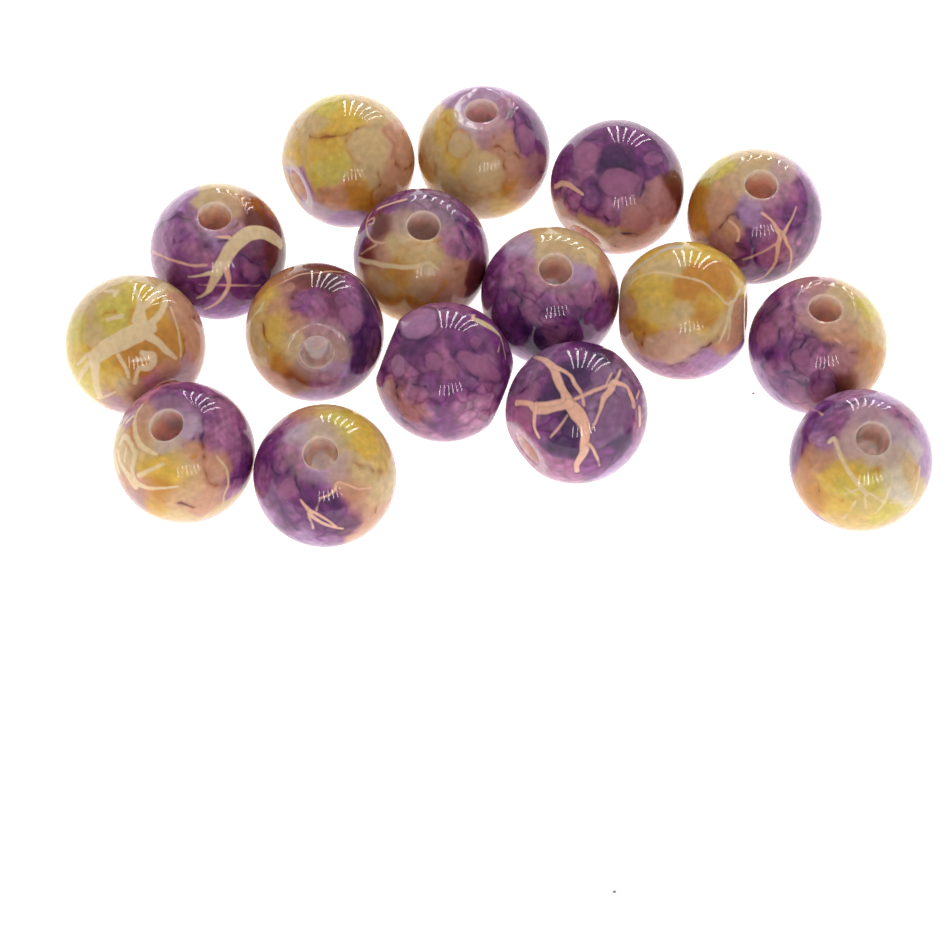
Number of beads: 16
